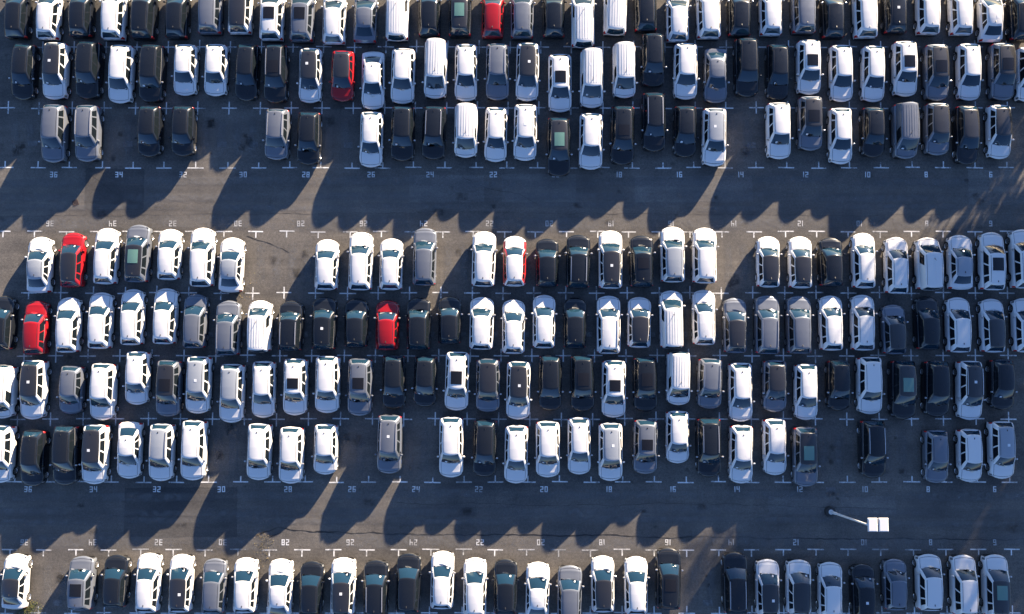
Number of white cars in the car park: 134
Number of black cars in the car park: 65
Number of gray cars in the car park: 37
